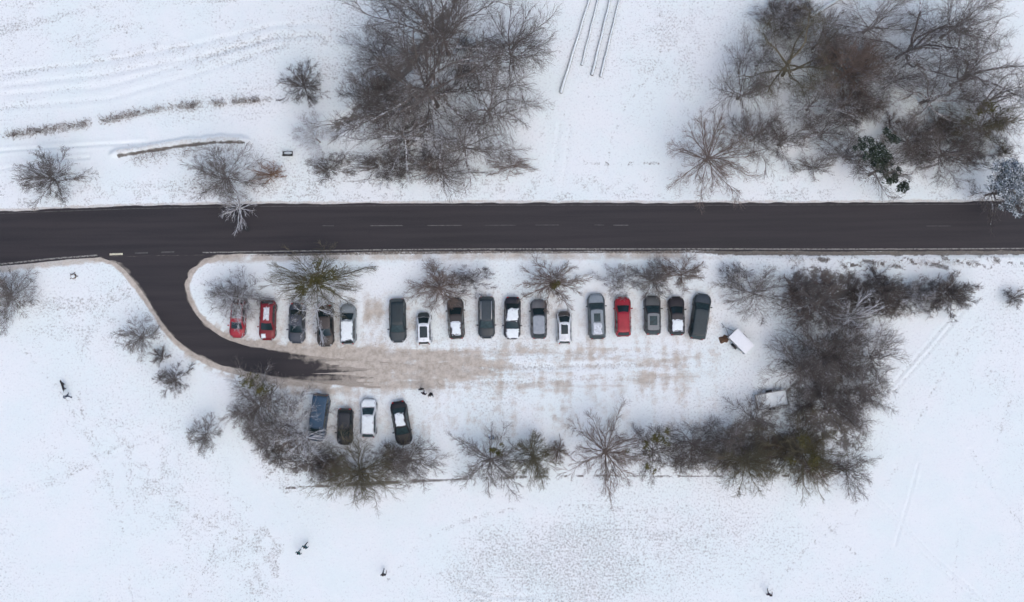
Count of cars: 21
